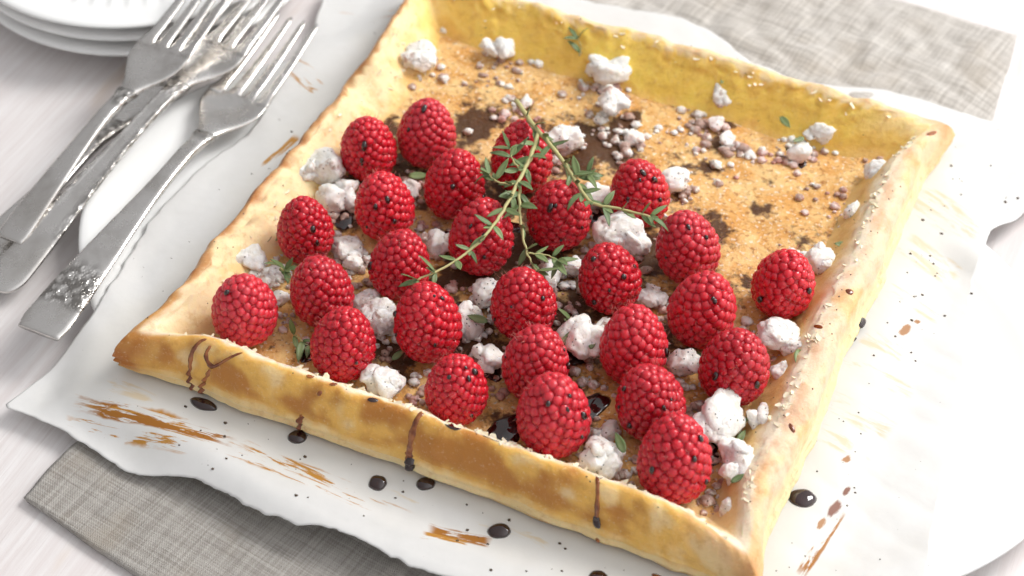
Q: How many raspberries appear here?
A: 26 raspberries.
